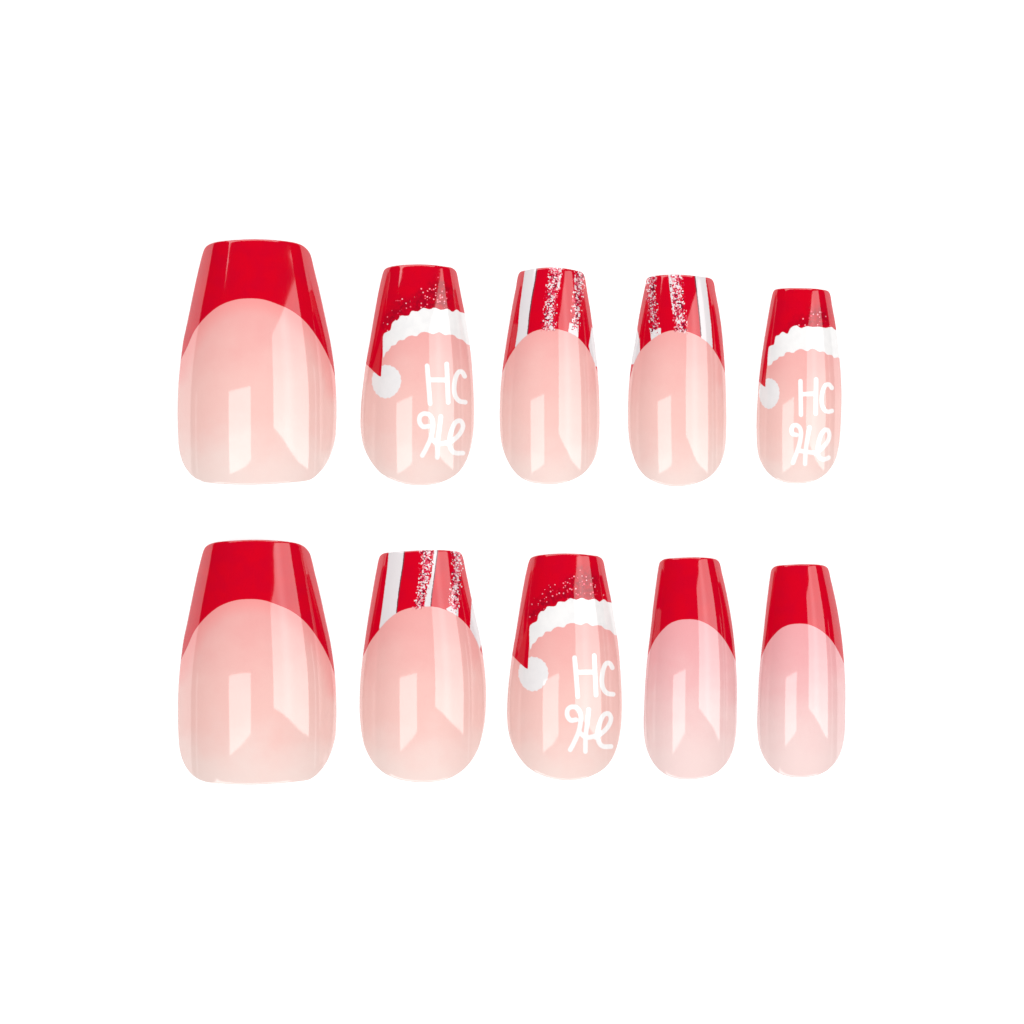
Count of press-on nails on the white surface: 10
